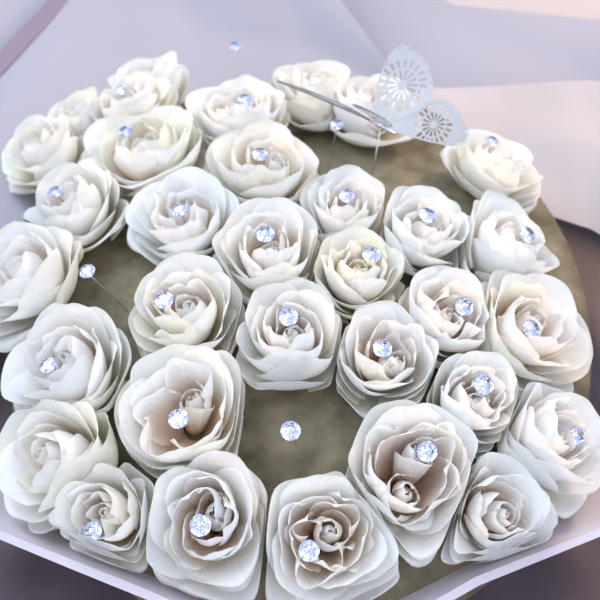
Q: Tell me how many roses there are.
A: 33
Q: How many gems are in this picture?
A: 29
